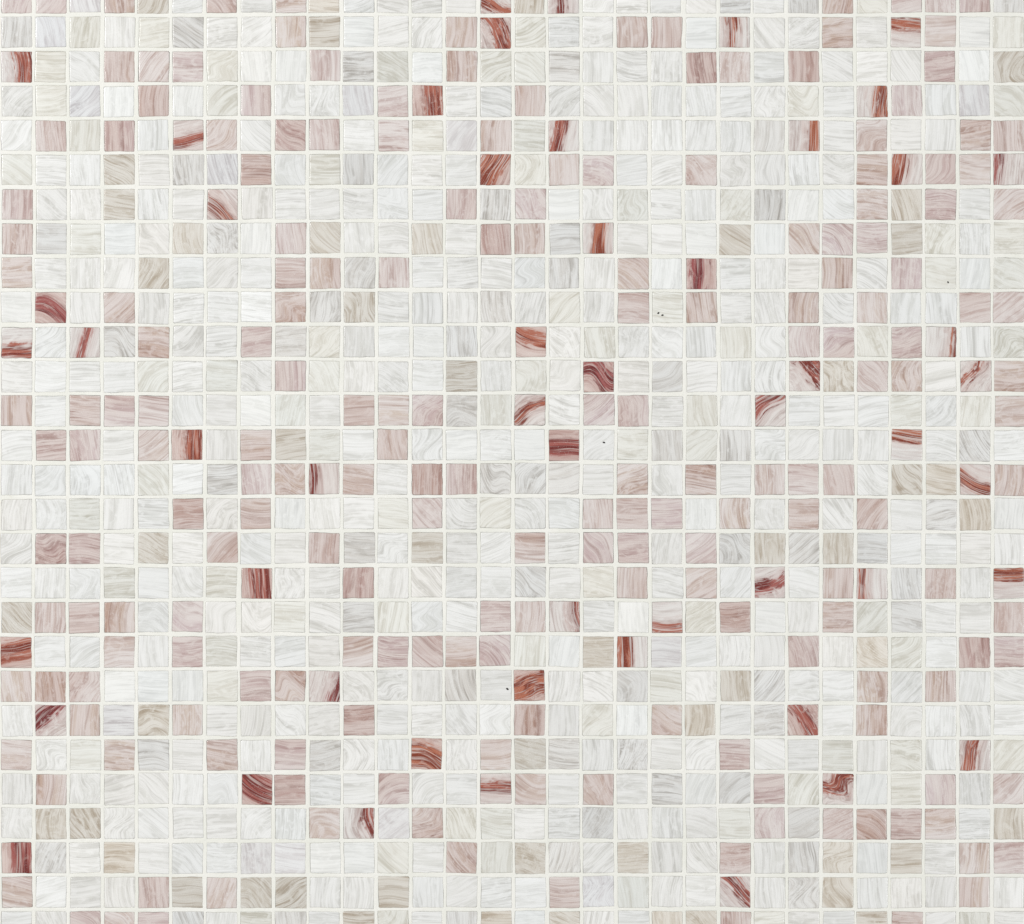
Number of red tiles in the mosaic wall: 52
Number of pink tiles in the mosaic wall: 198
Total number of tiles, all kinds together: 250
